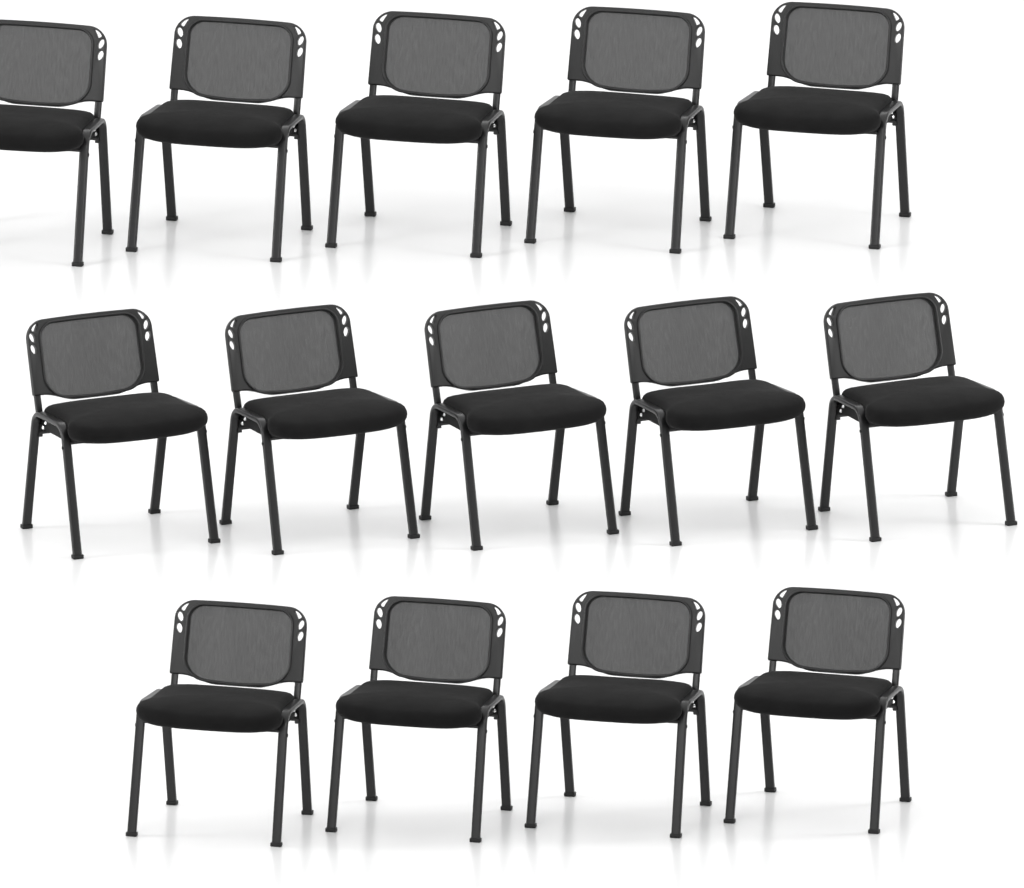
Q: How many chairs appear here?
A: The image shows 14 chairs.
